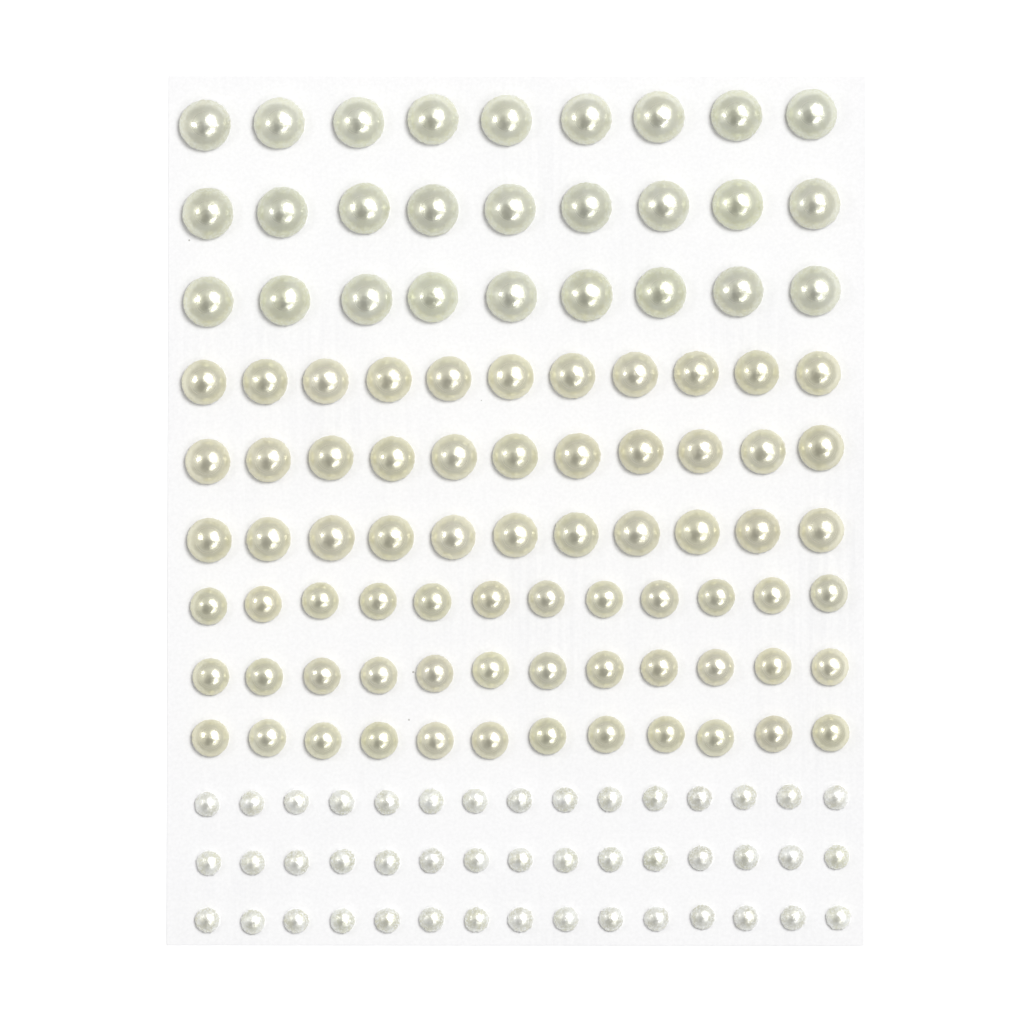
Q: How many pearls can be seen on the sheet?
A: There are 141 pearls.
